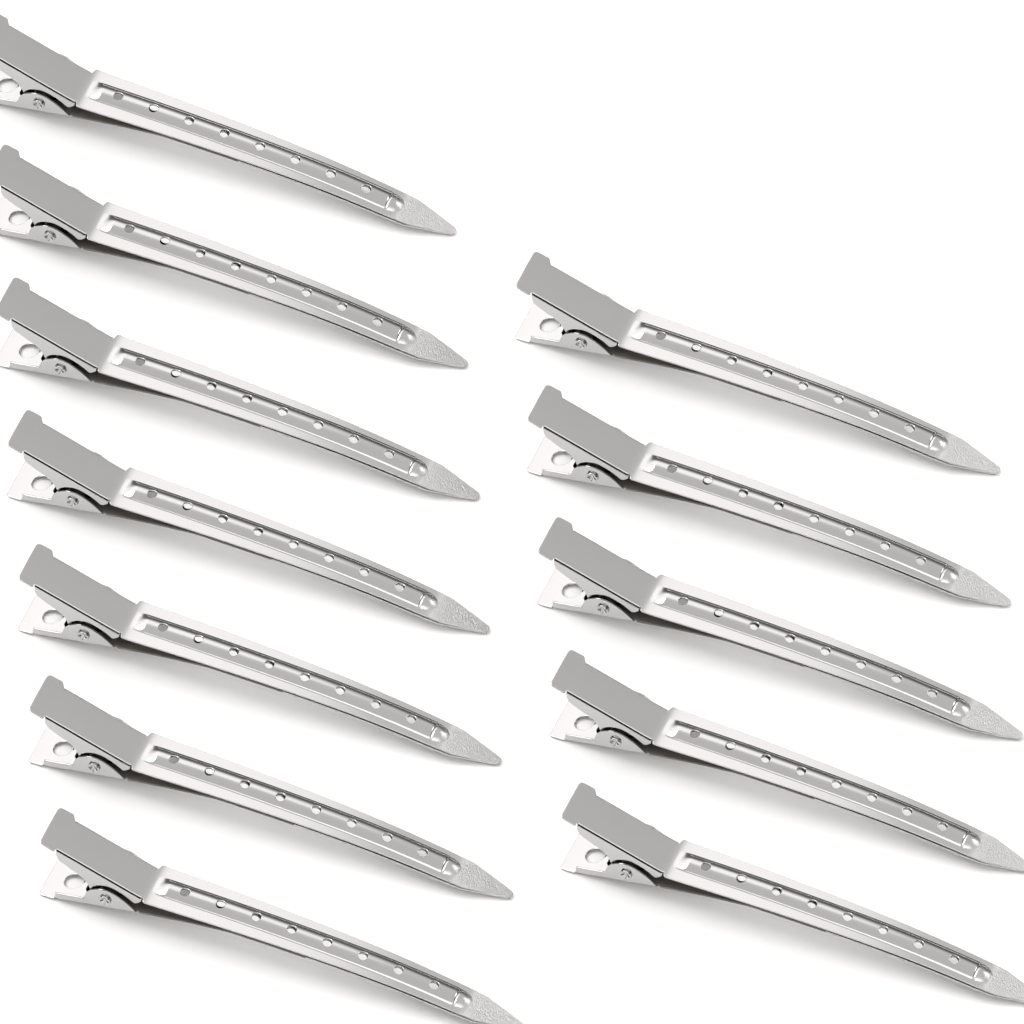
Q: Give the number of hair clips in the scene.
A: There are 12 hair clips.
